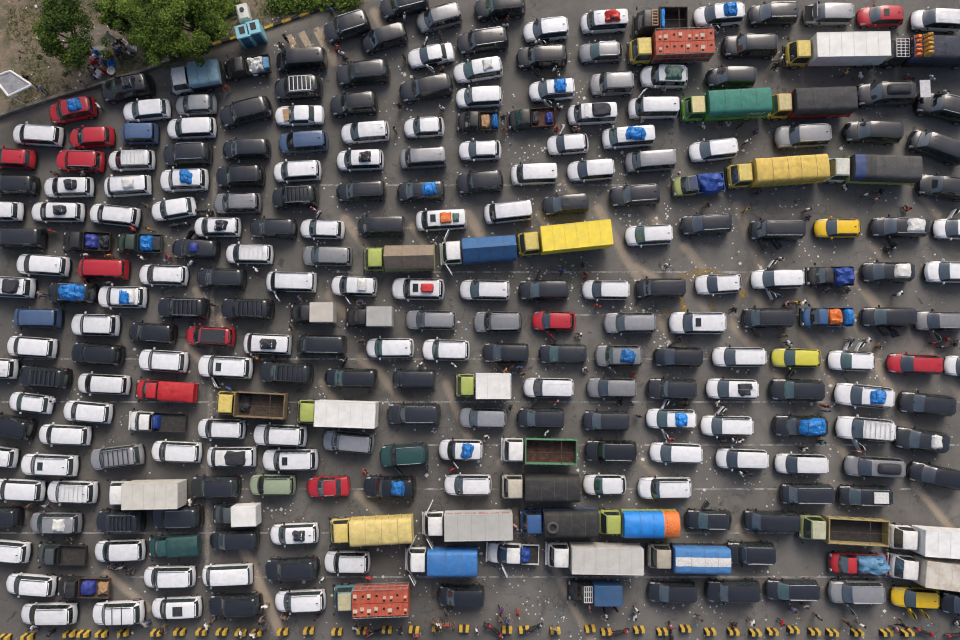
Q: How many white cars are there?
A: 101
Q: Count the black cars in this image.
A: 86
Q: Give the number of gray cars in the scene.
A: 22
